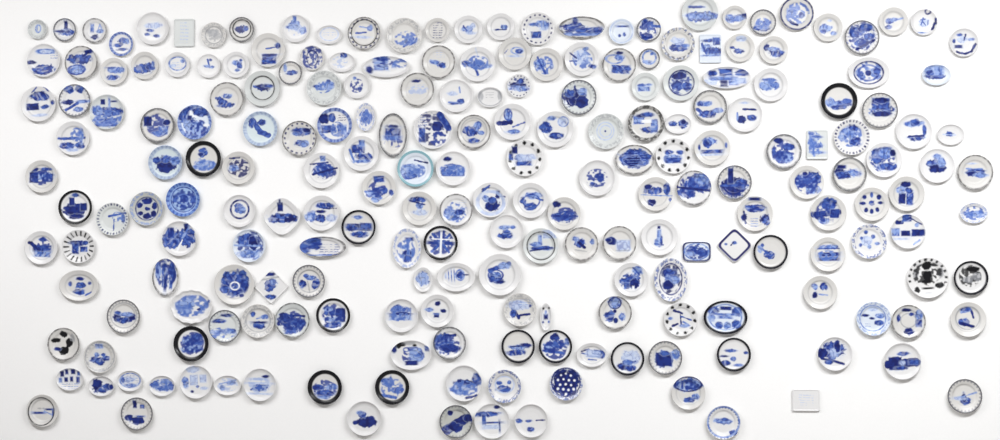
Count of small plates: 31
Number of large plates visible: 146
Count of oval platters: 31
